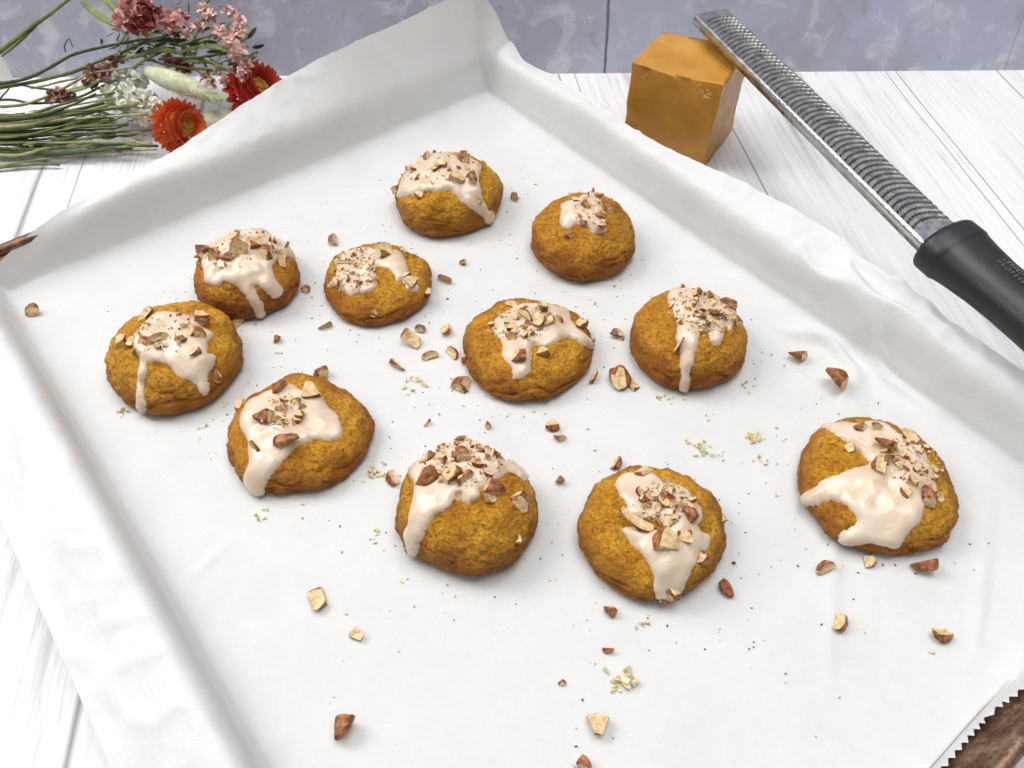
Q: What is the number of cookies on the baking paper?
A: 11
